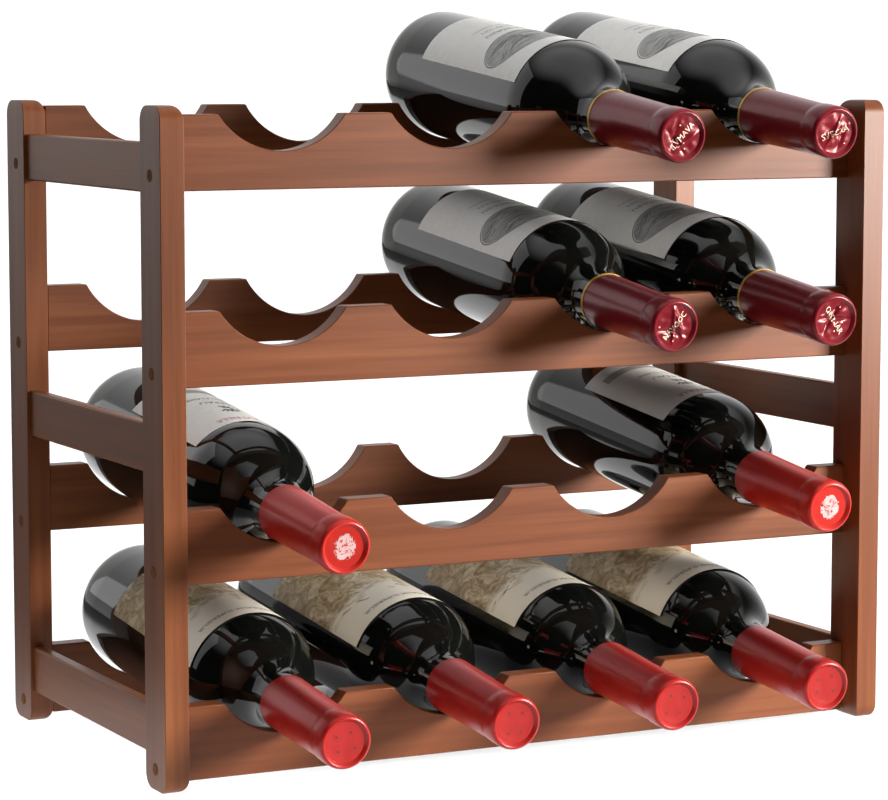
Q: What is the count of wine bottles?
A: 10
